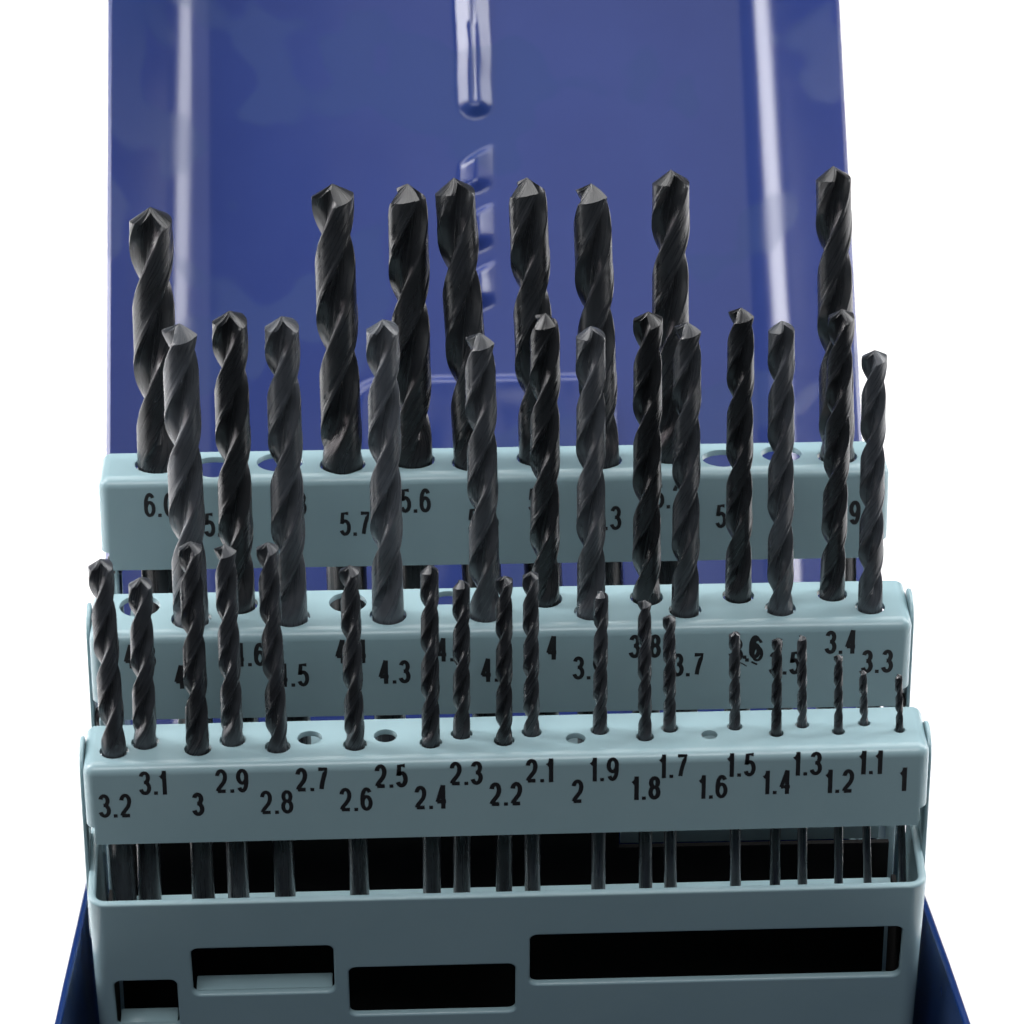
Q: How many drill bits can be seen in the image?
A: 40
